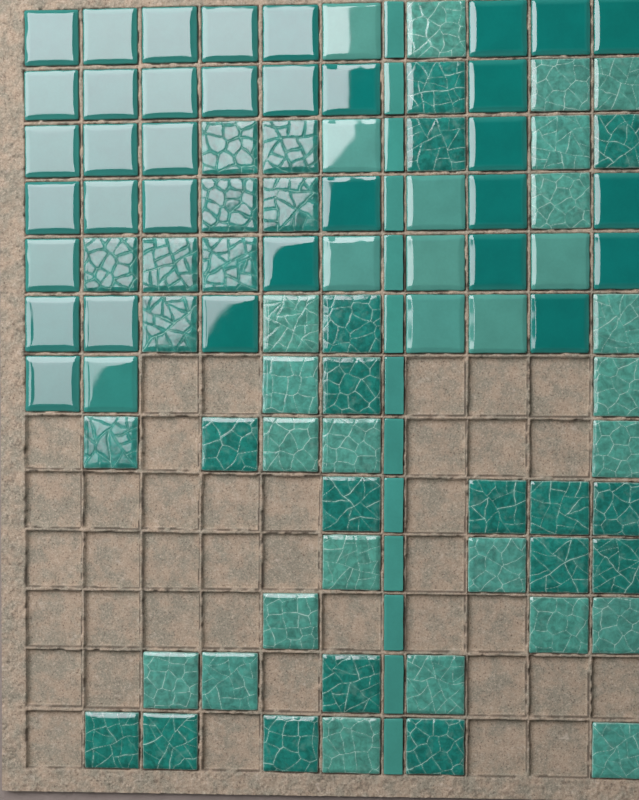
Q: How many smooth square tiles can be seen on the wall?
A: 43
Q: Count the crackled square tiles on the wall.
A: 48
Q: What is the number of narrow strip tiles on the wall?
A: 13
